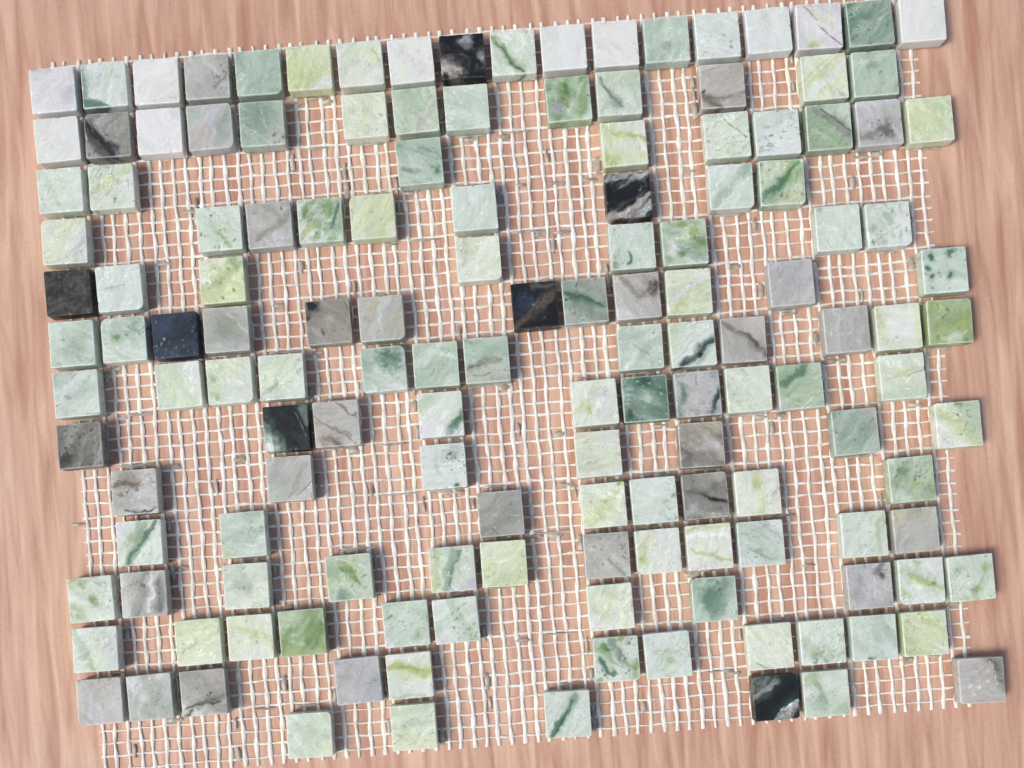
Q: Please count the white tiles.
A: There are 10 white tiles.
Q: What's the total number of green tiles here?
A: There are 100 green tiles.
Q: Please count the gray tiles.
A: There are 30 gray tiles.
